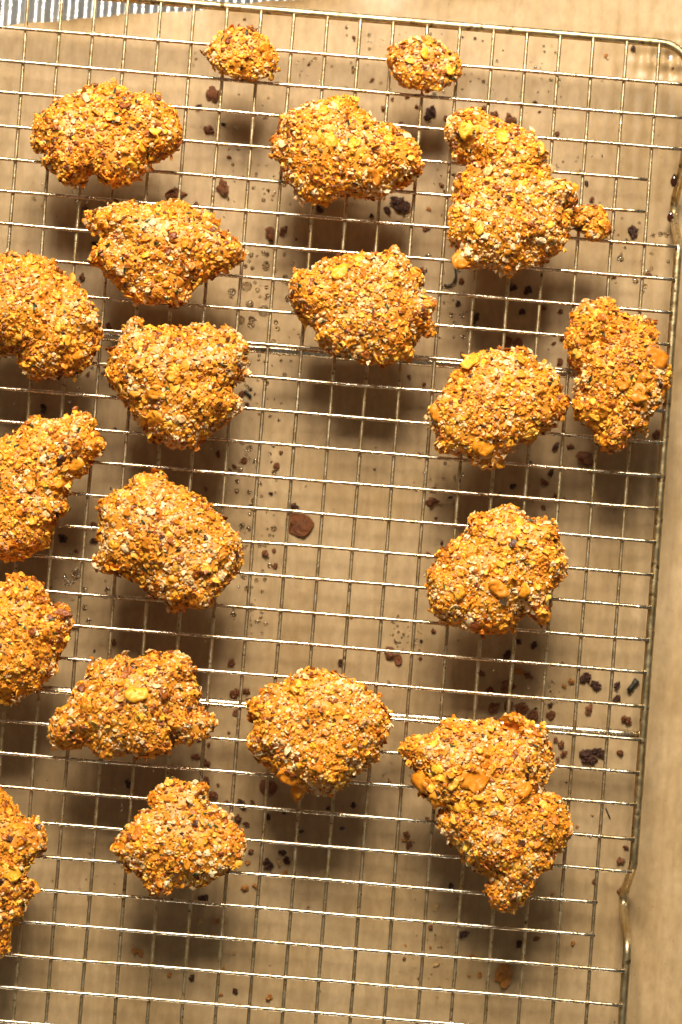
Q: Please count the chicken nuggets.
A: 21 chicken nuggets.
